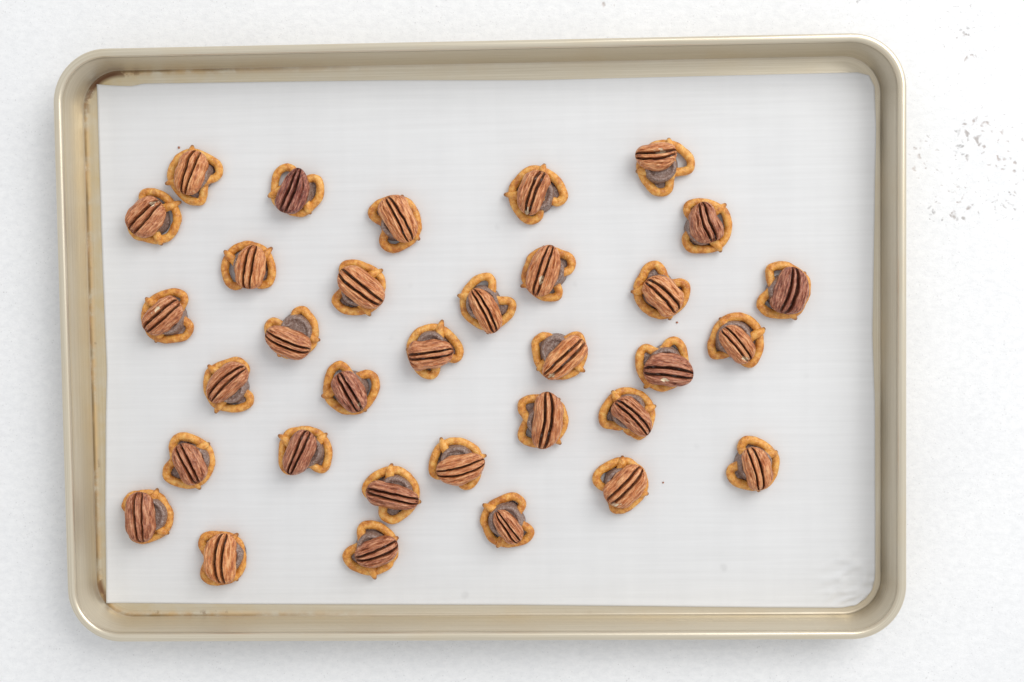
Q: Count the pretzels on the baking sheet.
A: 33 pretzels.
